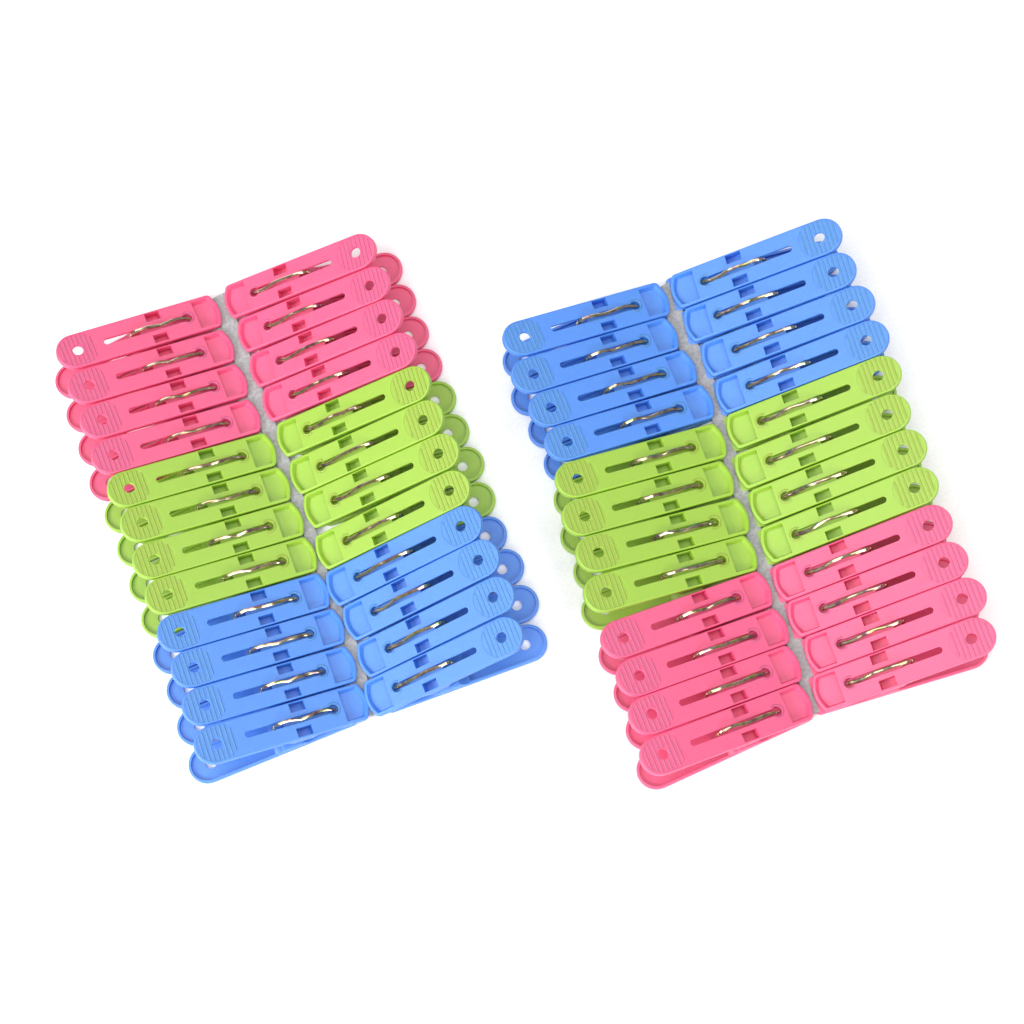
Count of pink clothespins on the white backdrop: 16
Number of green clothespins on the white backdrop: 16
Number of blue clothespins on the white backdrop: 16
